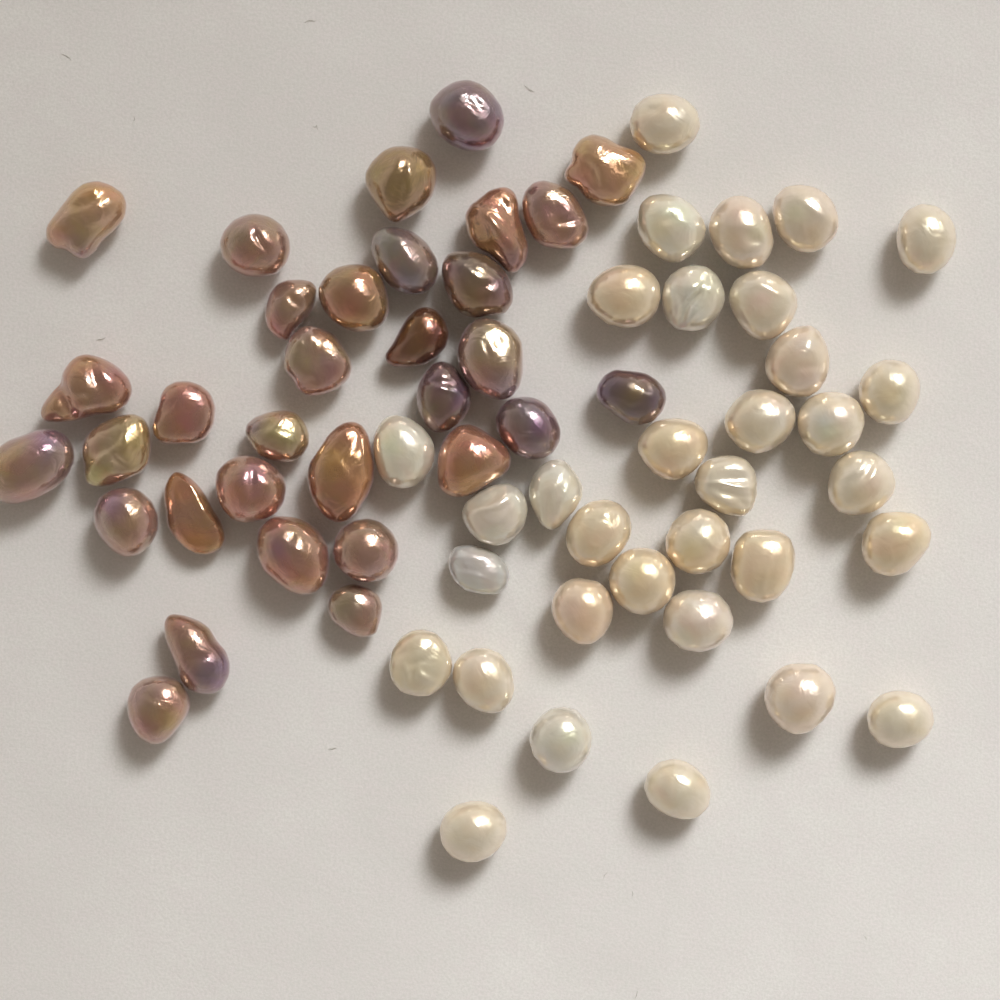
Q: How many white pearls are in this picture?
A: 33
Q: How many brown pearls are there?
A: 32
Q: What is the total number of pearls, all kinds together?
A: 65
